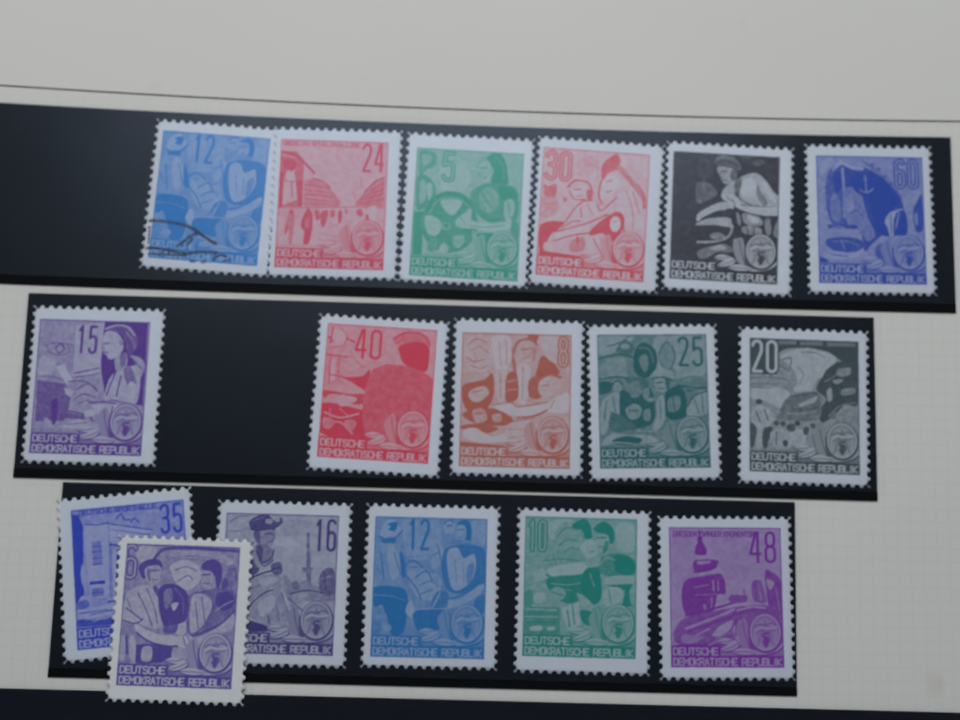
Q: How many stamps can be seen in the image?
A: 17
